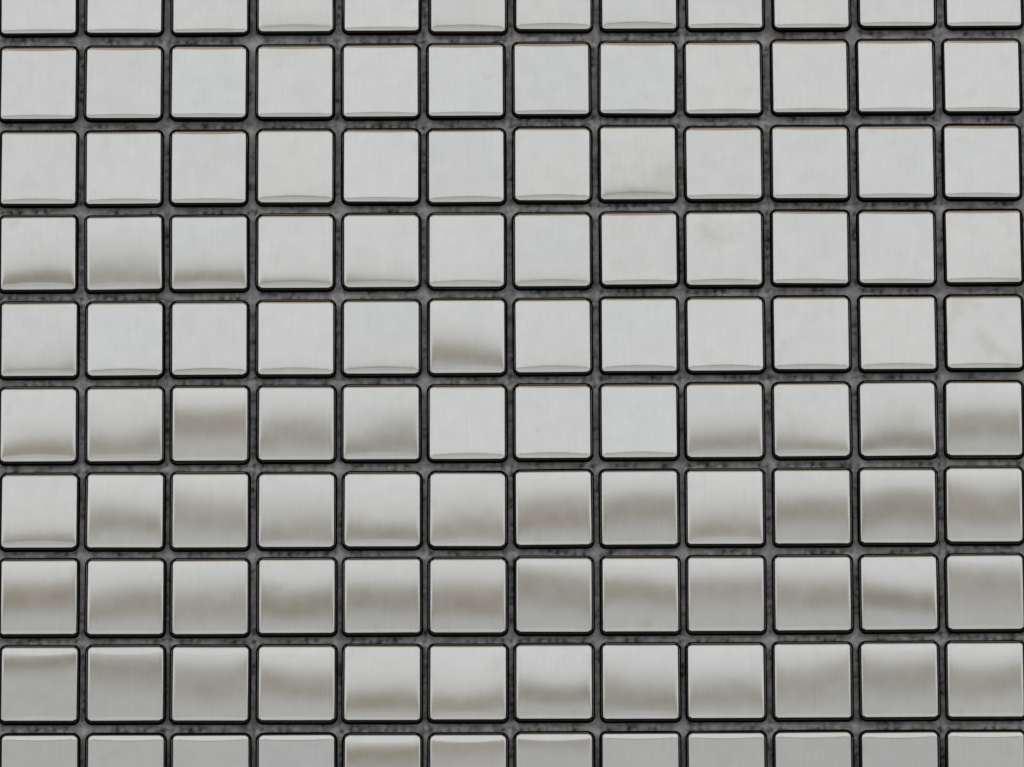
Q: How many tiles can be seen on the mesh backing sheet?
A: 120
